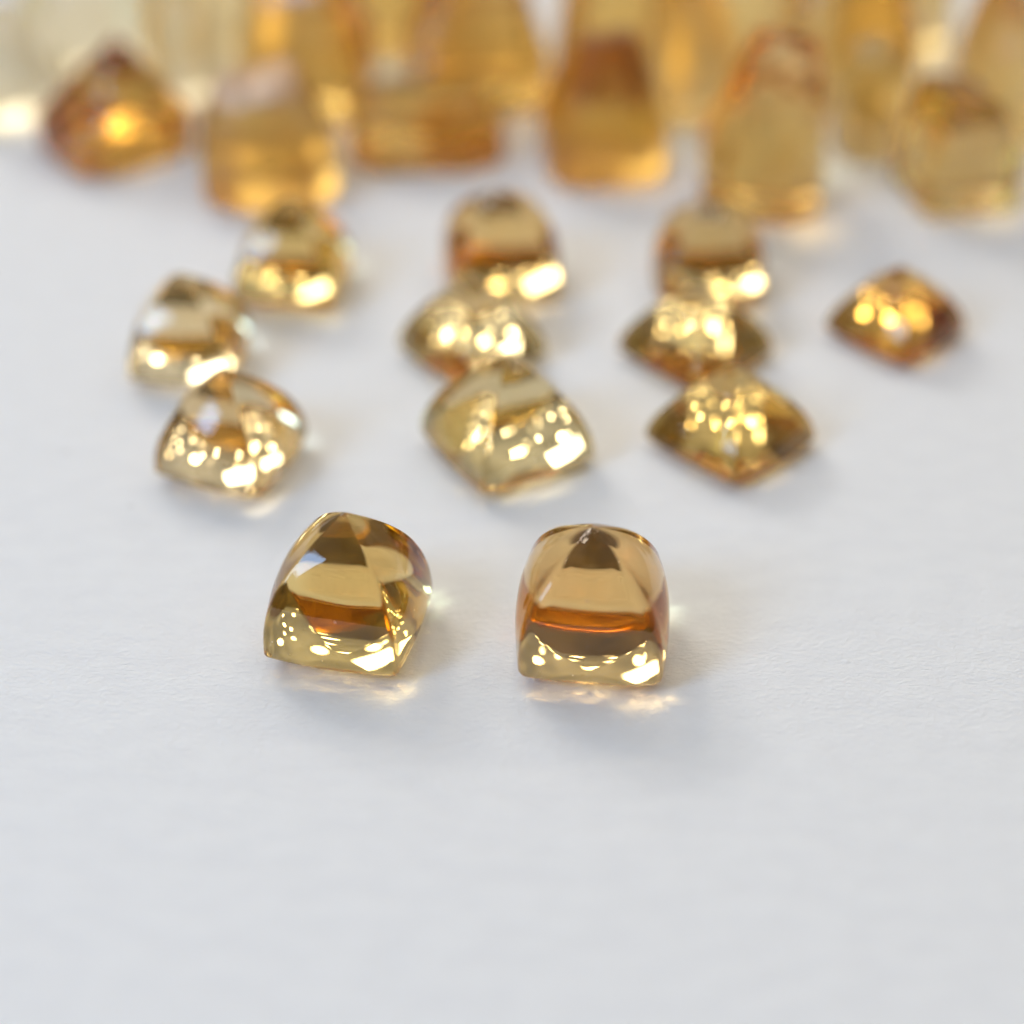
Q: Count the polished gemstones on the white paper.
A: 12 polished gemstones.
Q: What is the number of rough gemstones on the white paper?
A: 20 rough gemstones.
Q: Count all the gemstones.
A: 32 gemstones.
